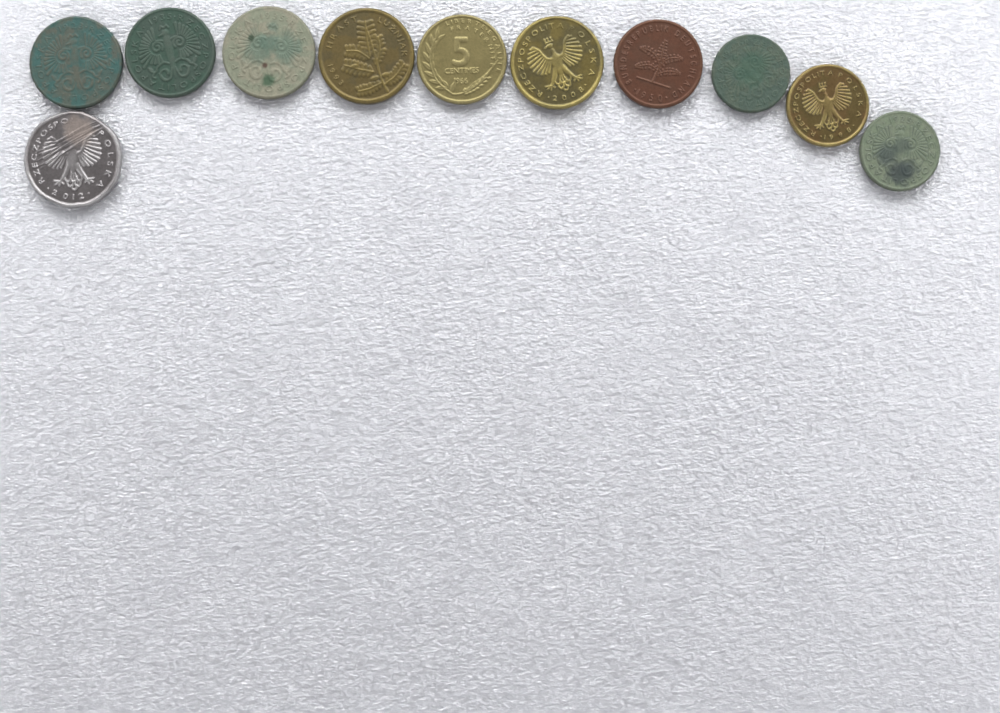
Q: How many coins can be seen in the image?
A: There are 11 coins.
